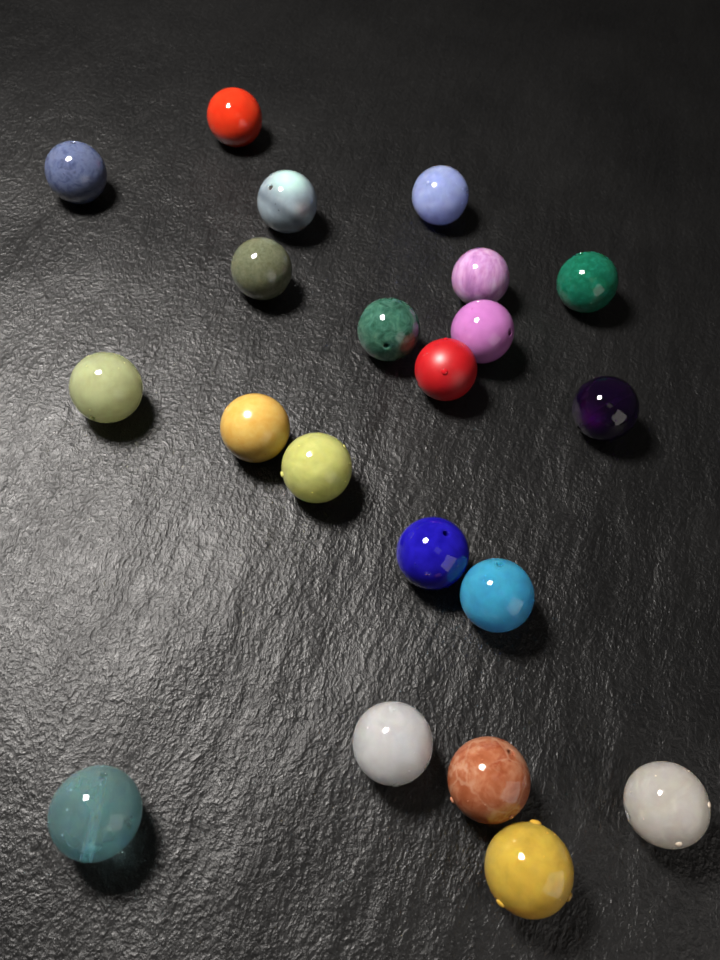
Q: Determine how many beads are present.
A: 21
